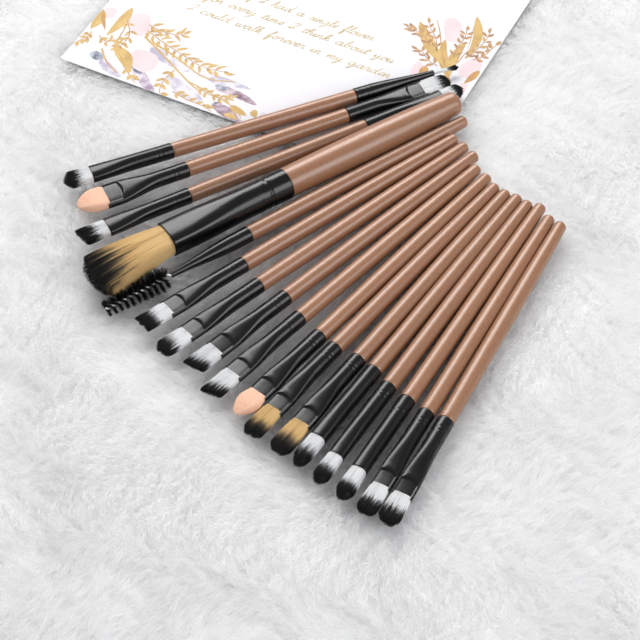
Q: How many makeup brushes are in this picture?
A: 17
